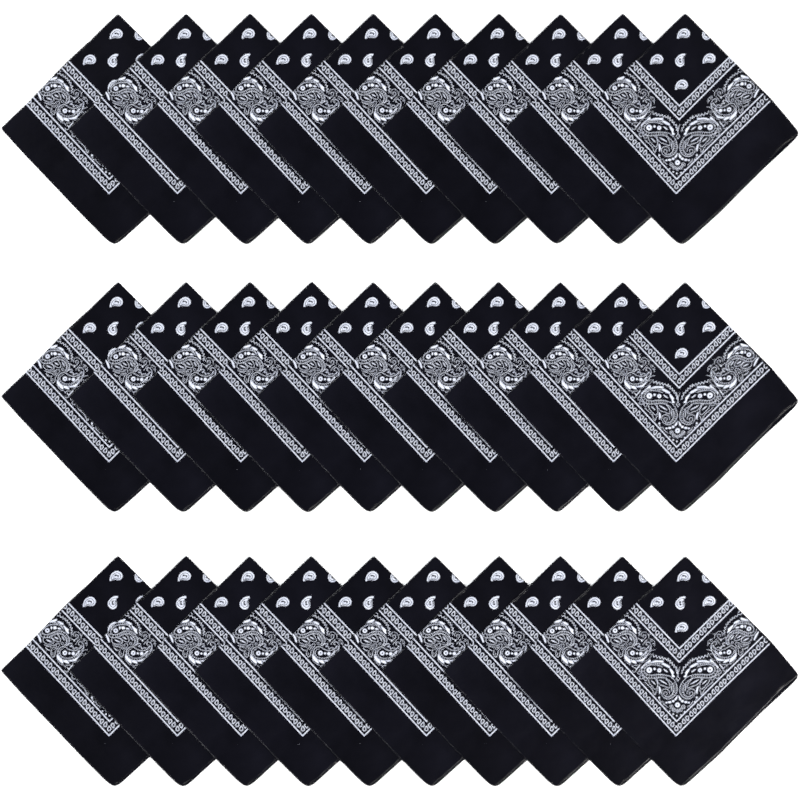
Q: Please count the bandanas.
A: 30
